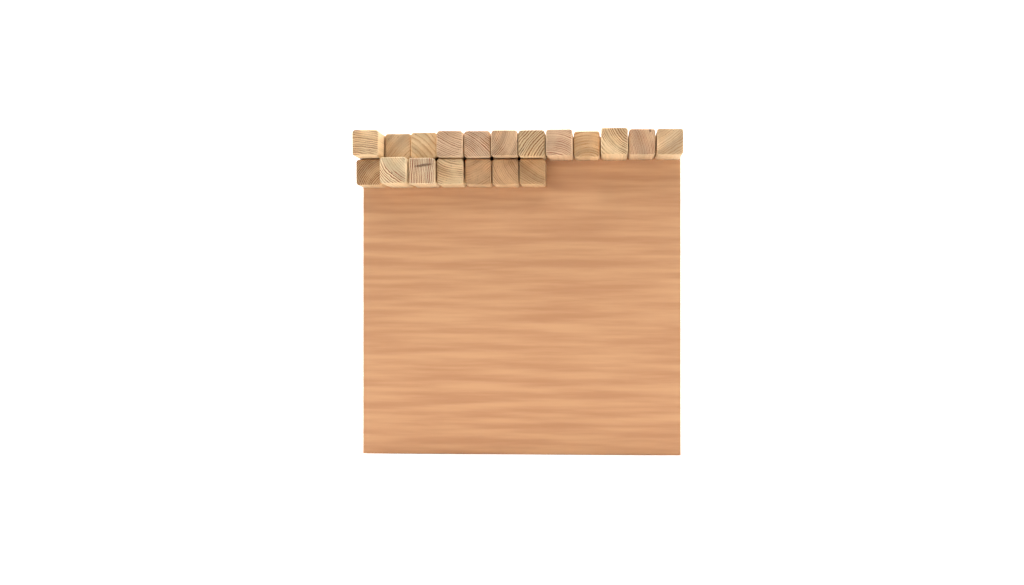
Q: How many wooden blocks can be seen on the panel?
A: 19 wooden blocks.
